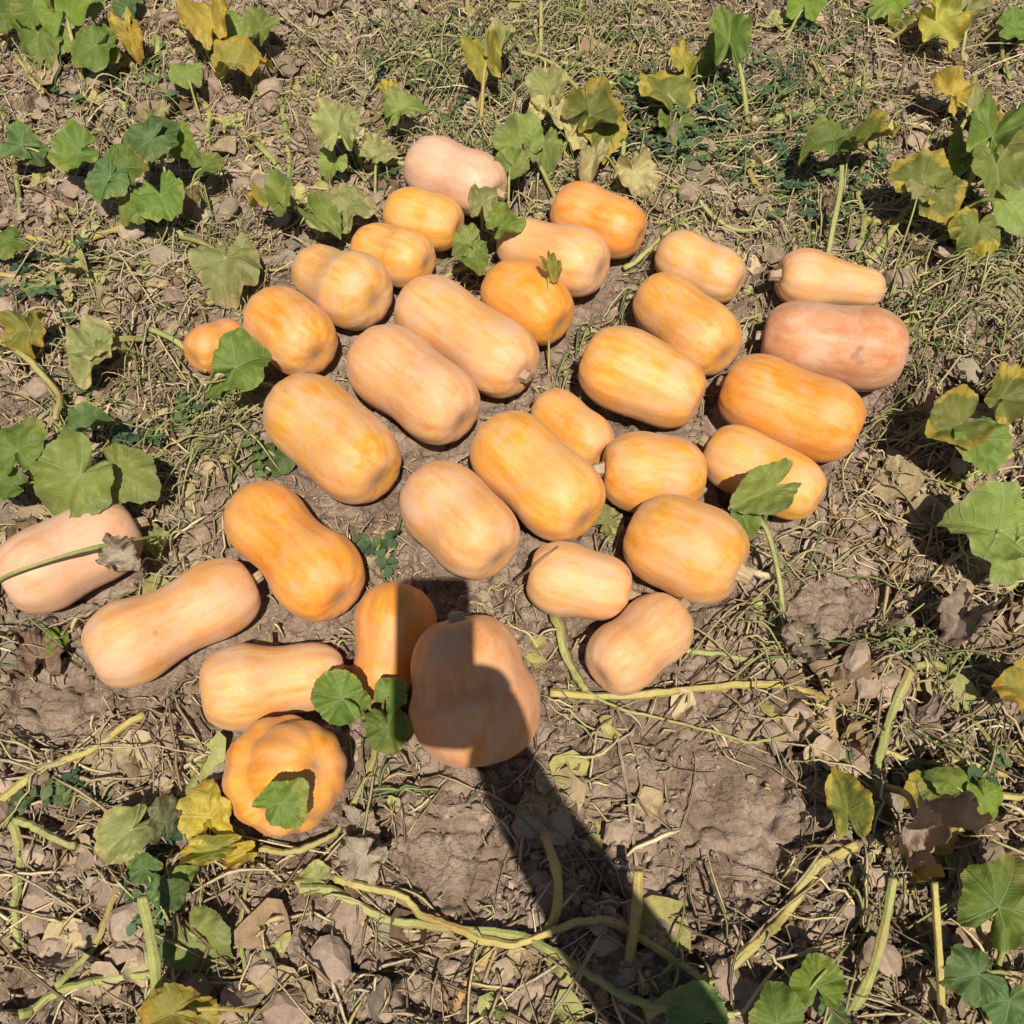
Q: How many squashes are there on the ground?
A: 33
